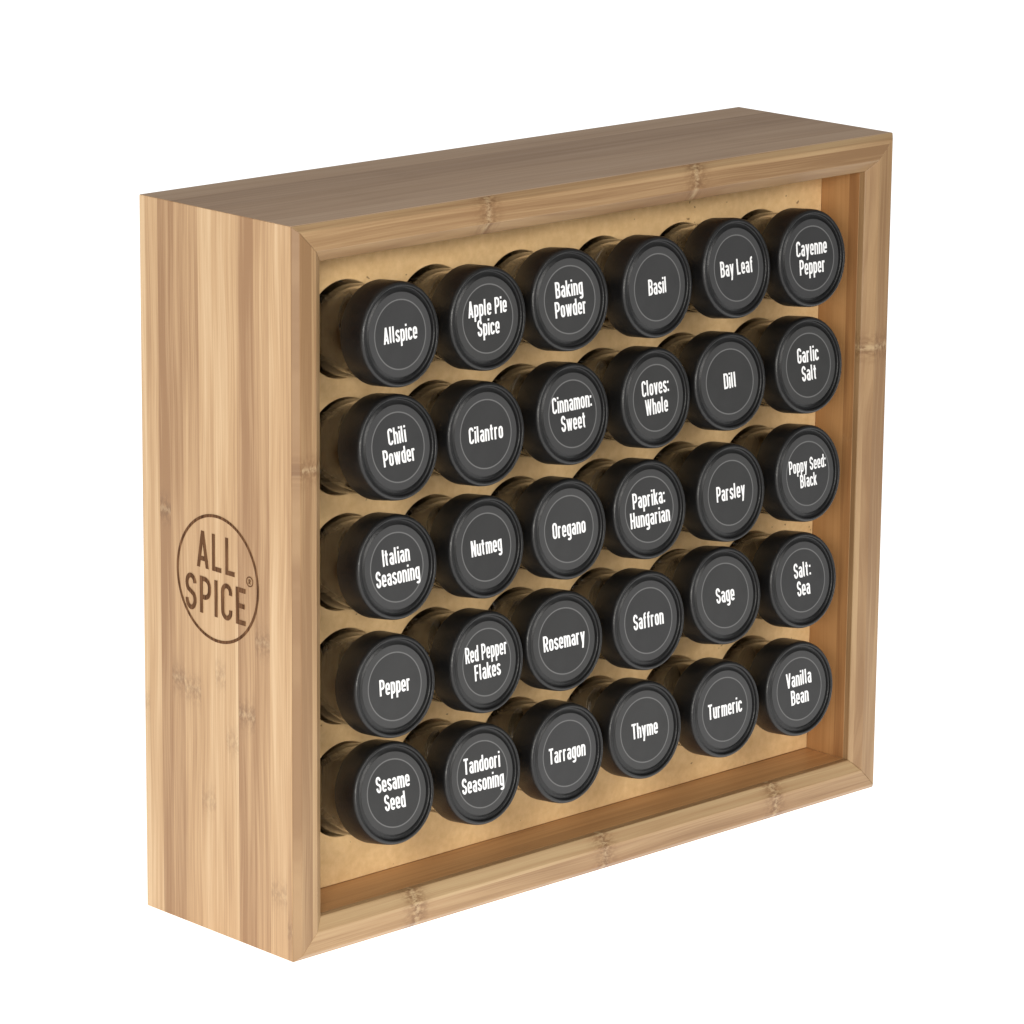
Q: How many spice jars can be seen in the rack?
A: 30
